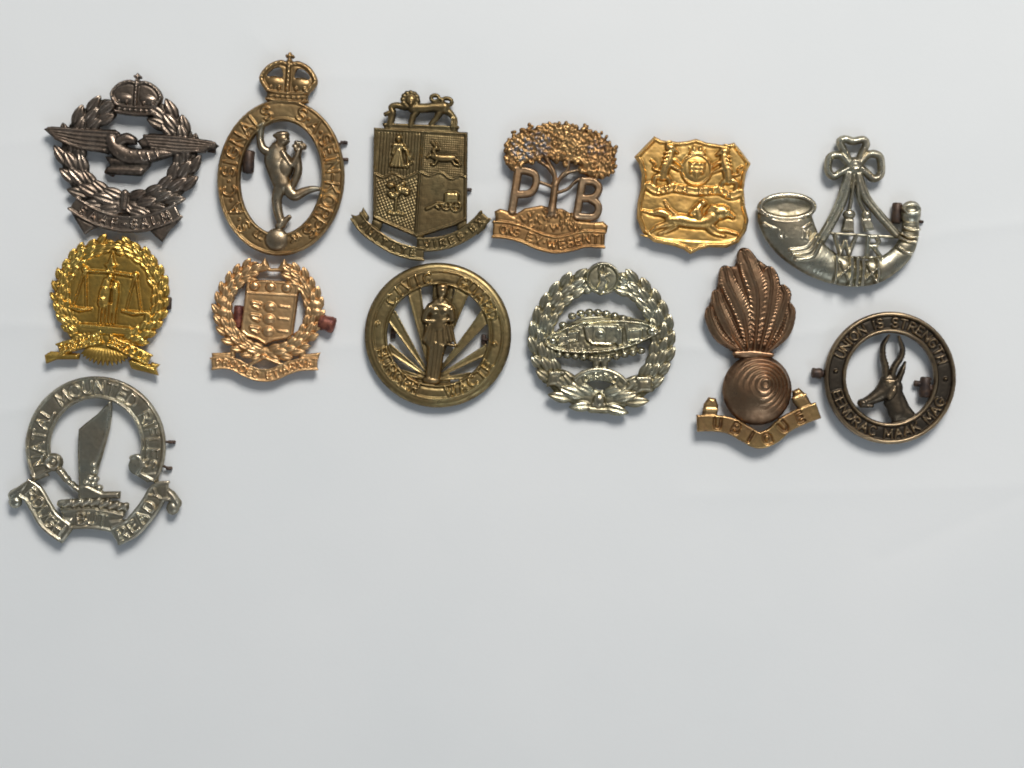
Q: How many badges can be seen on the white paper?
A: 13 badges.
